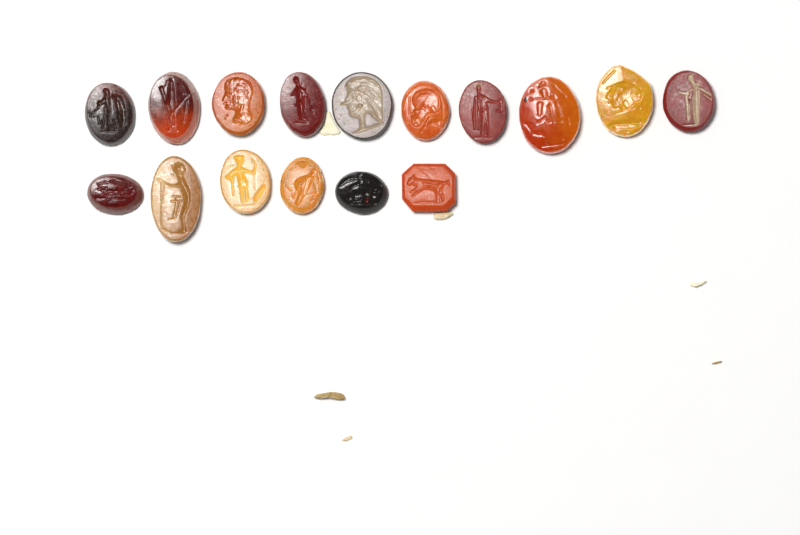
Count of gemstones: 16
